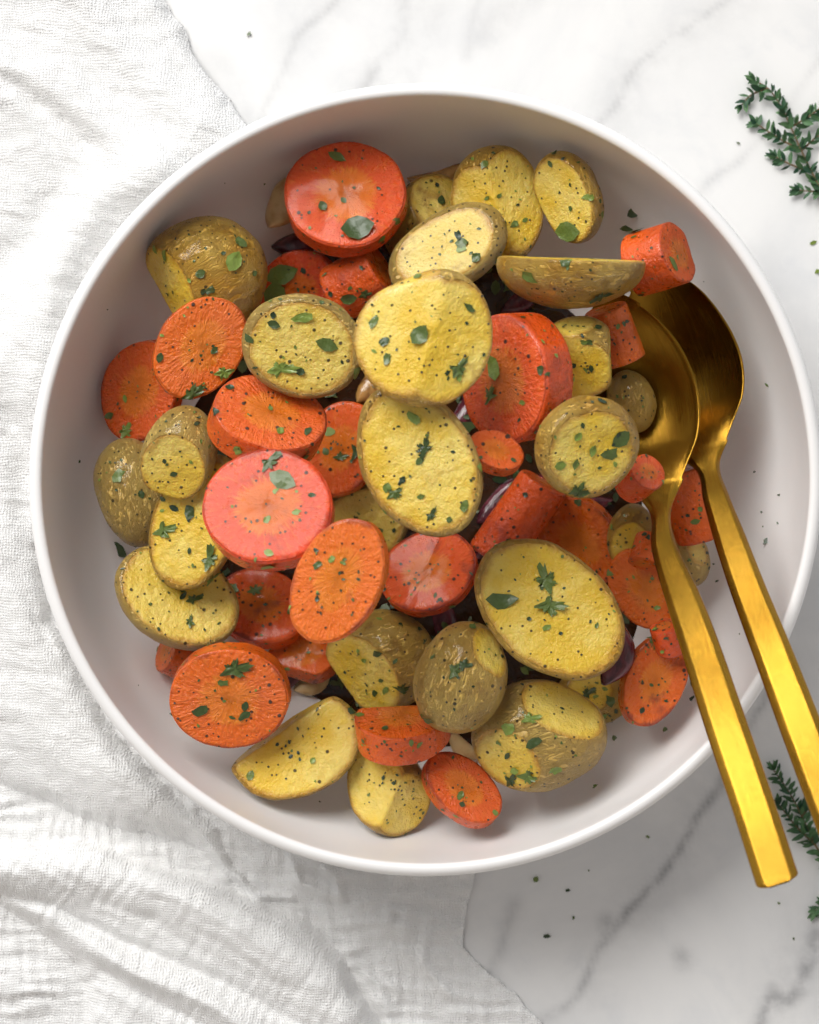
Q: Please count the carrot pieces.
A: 28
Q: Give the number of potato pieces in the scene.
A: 26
